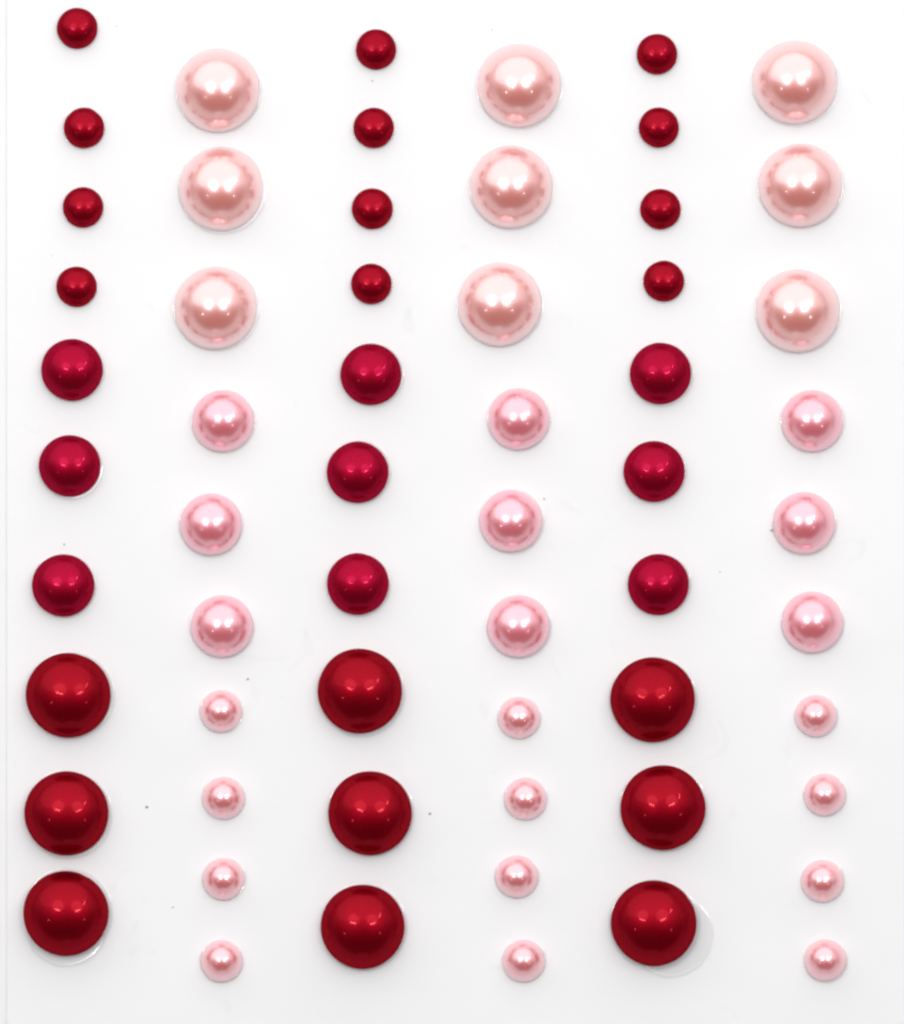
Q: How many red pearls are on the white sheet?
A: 30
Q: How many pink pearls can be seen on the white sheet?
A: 30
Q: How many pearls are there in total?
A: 60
